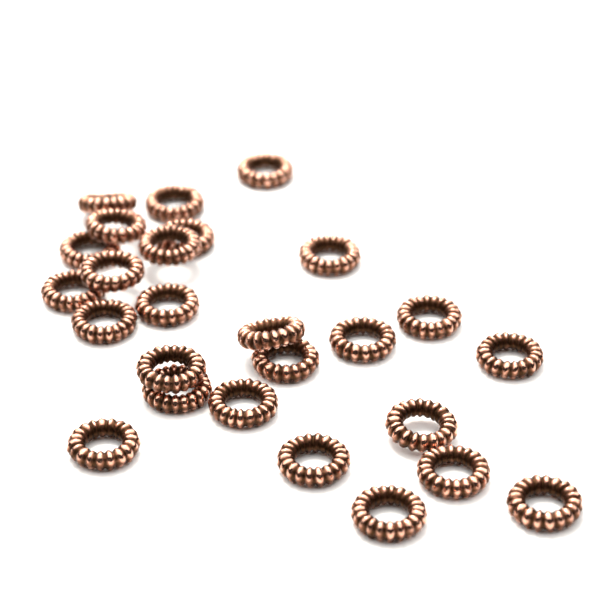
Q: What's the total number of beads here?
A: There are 26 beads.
